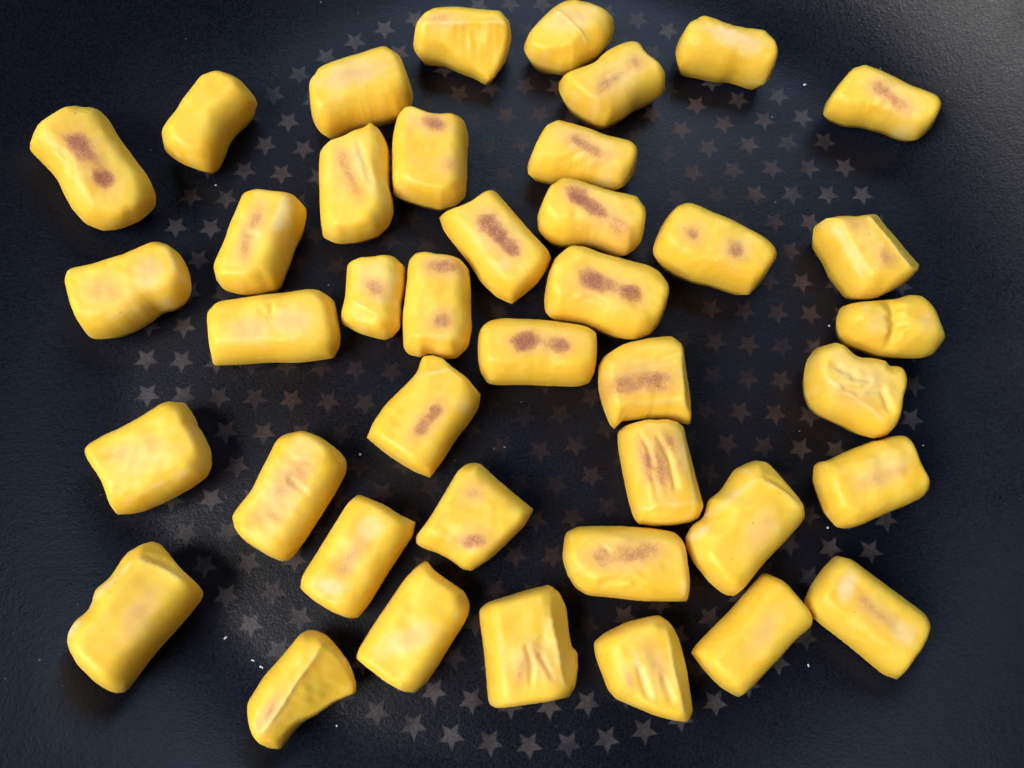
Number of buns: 41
